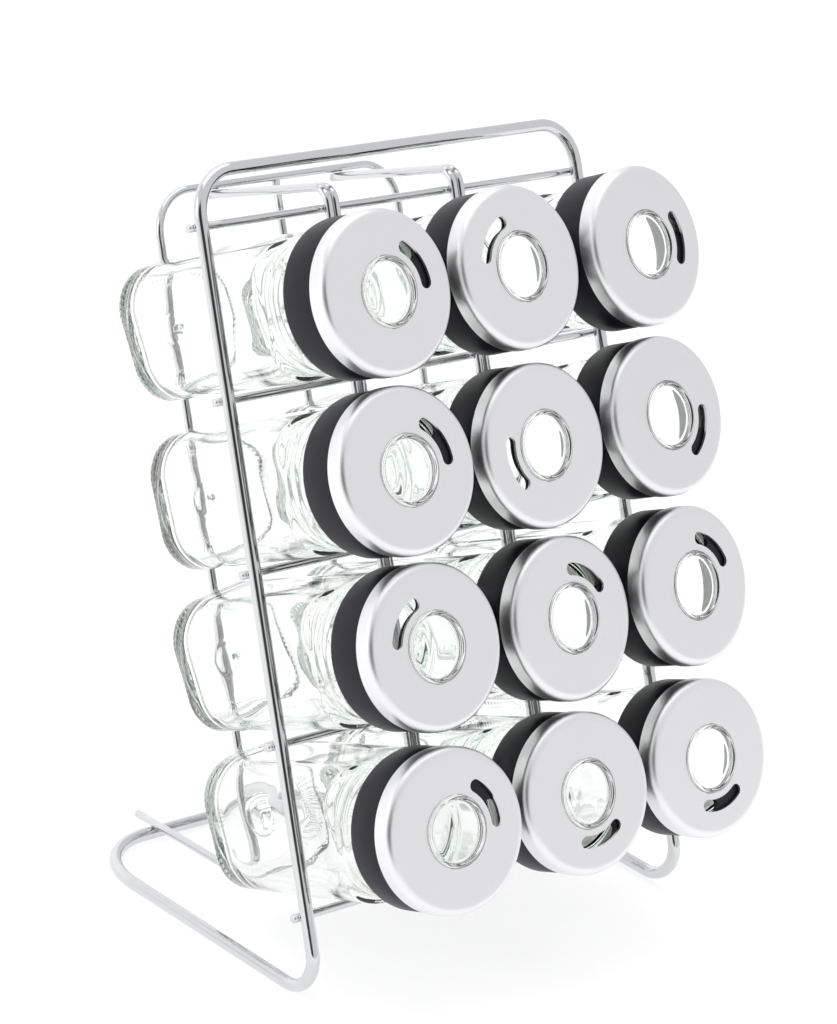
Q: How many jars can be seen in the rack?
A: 12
